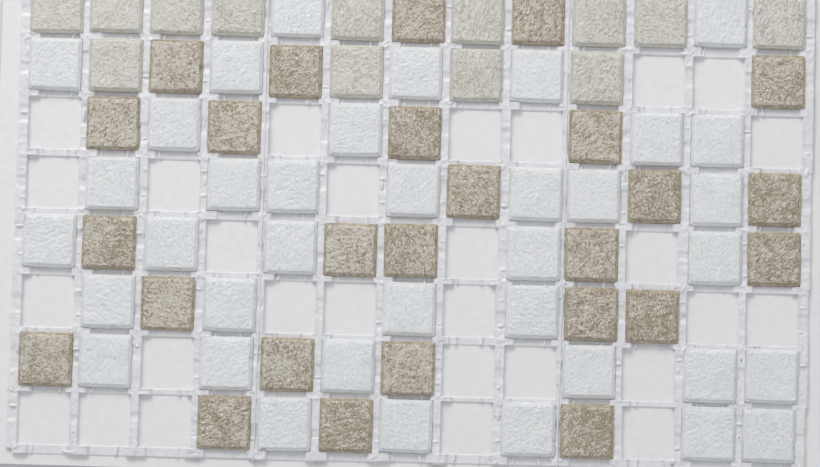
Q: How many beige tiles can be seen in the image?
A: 13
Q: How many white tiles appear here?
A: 37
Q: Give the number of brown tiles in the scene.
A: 26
